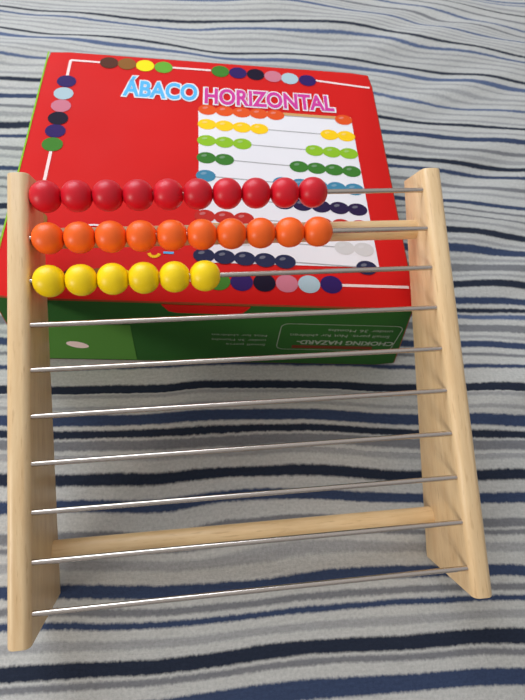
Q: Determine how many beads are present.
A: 26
